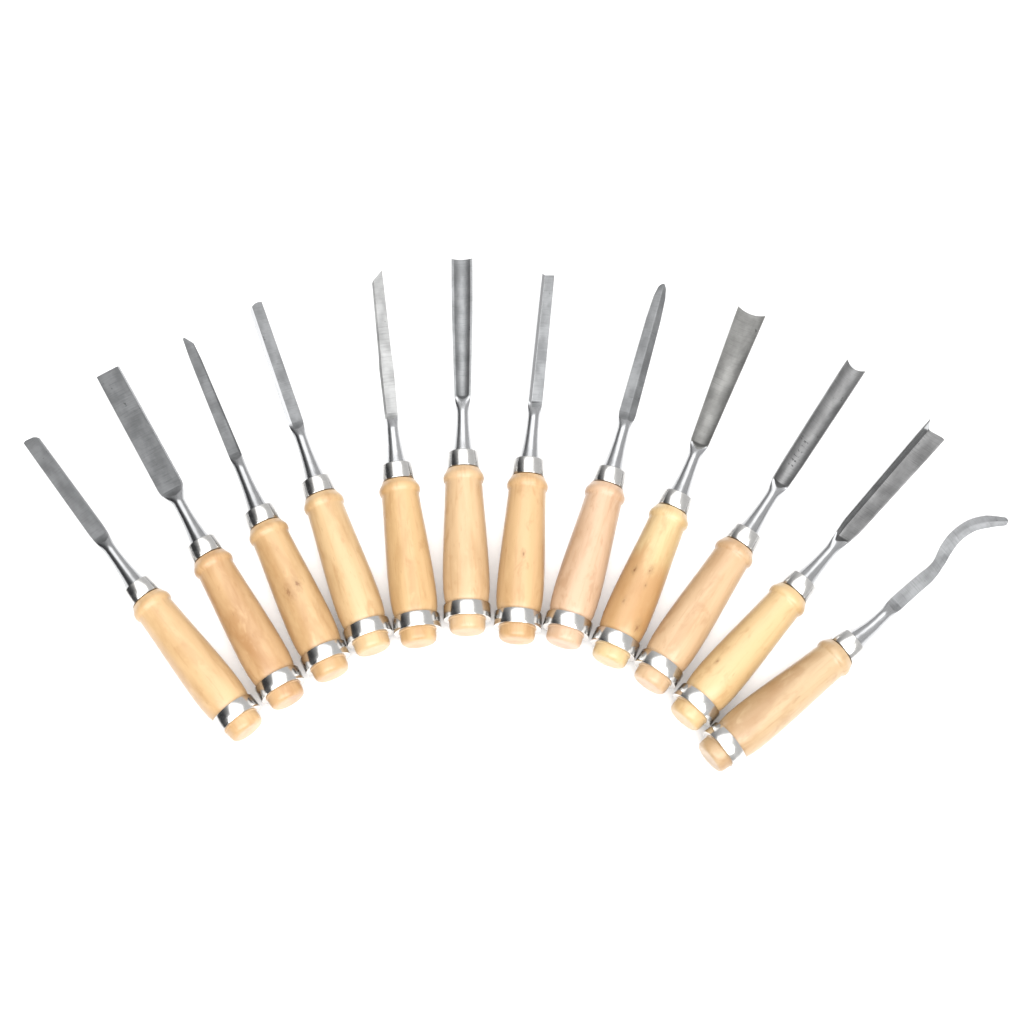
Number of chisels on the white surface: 12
